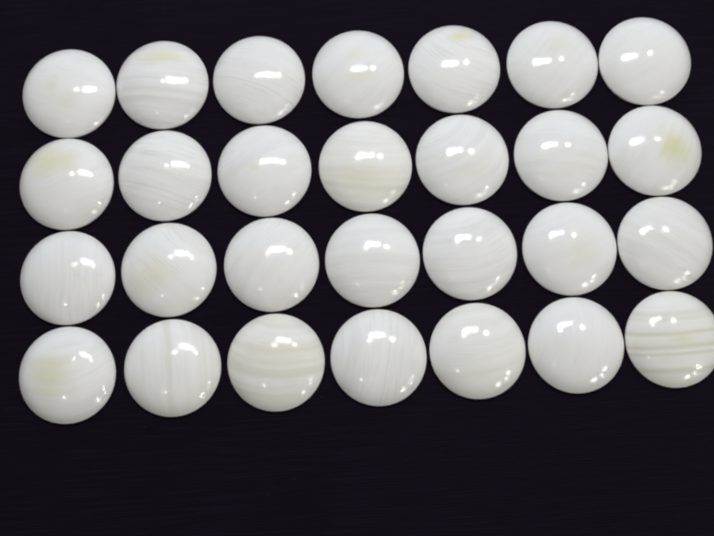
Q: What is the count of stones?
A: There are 28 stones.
